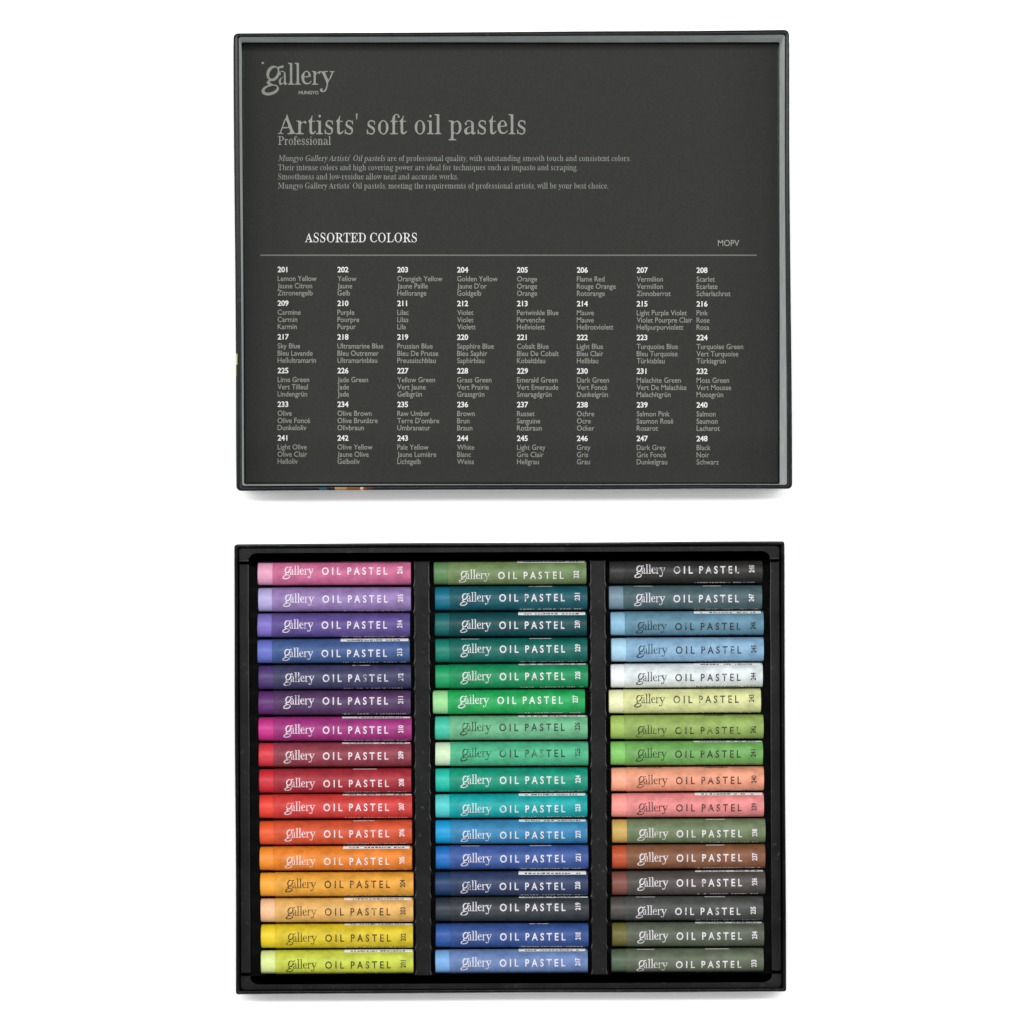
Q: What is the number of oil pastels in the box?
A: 48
